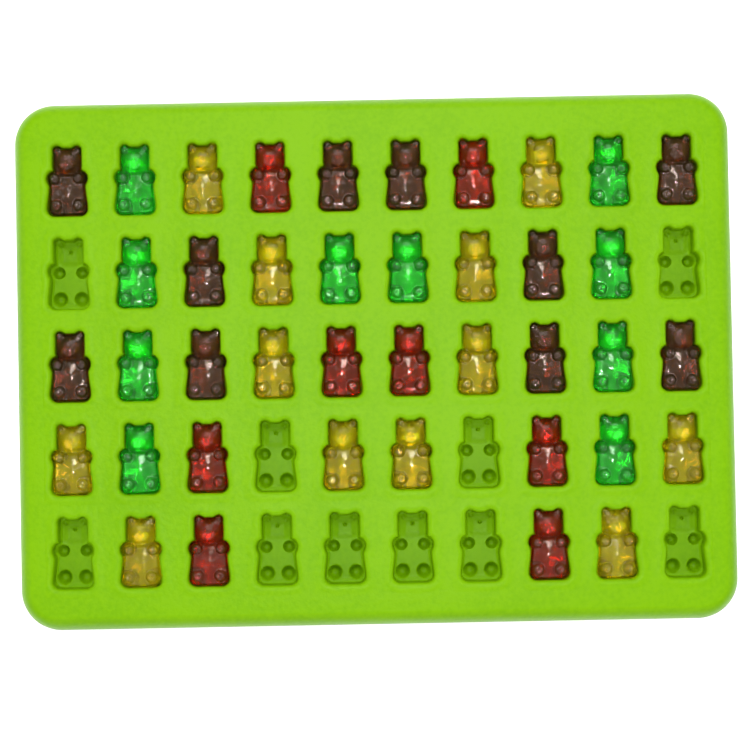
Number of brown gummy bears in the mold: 10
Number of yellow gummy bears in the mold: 12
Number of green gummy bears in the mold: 10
